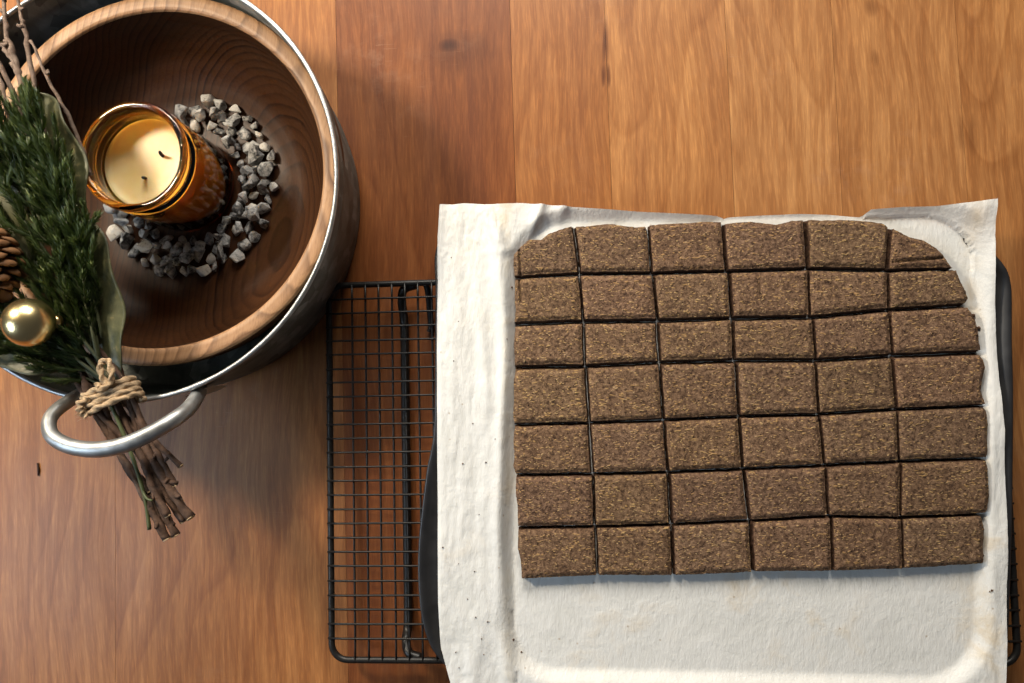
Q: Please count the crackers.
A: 42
